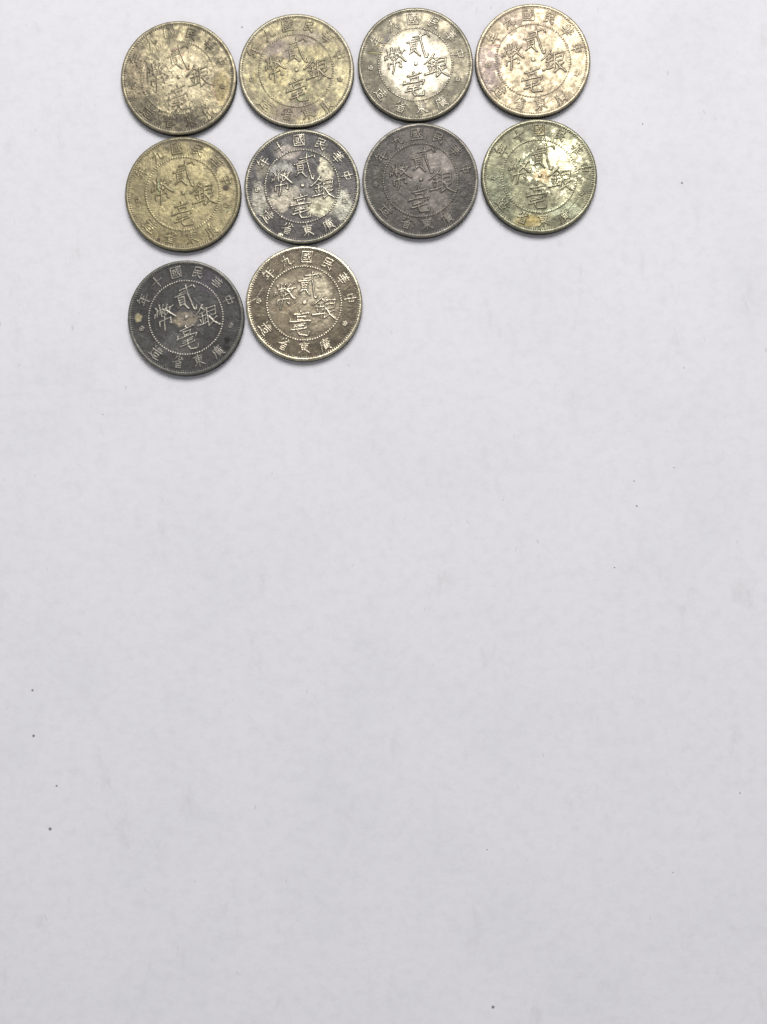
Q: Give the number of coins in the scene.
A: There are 10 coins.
